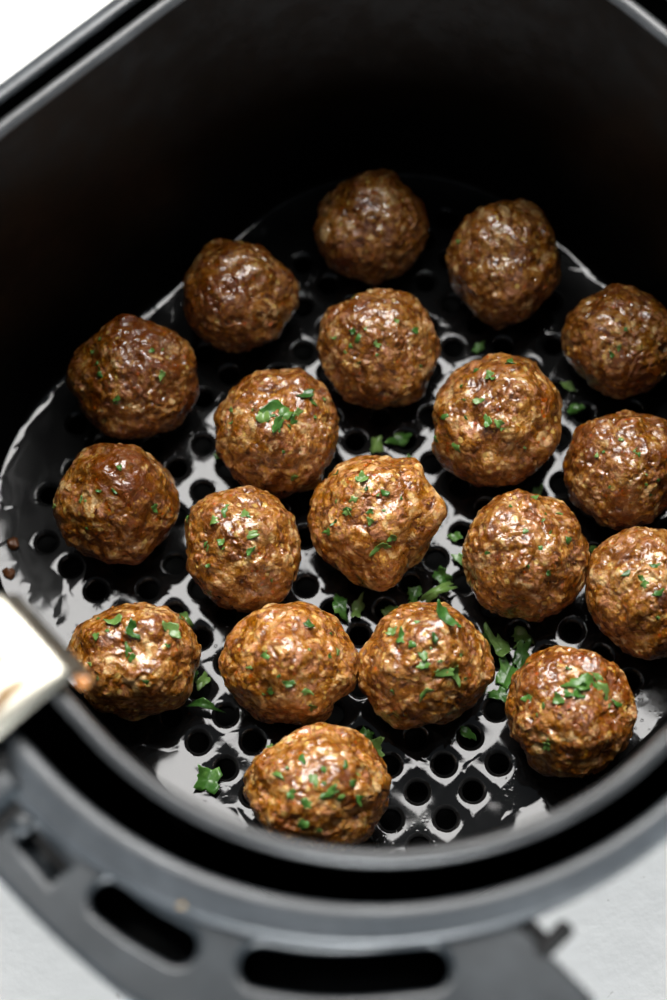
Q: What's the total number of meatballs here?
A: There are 19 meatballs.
